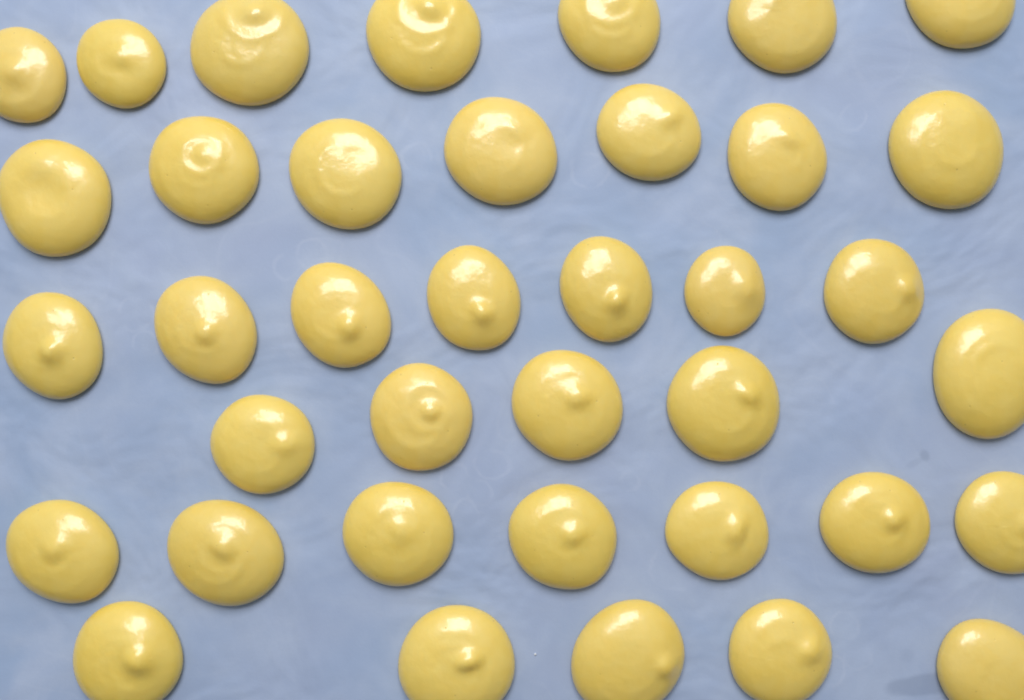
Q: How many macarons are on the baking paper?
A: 38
